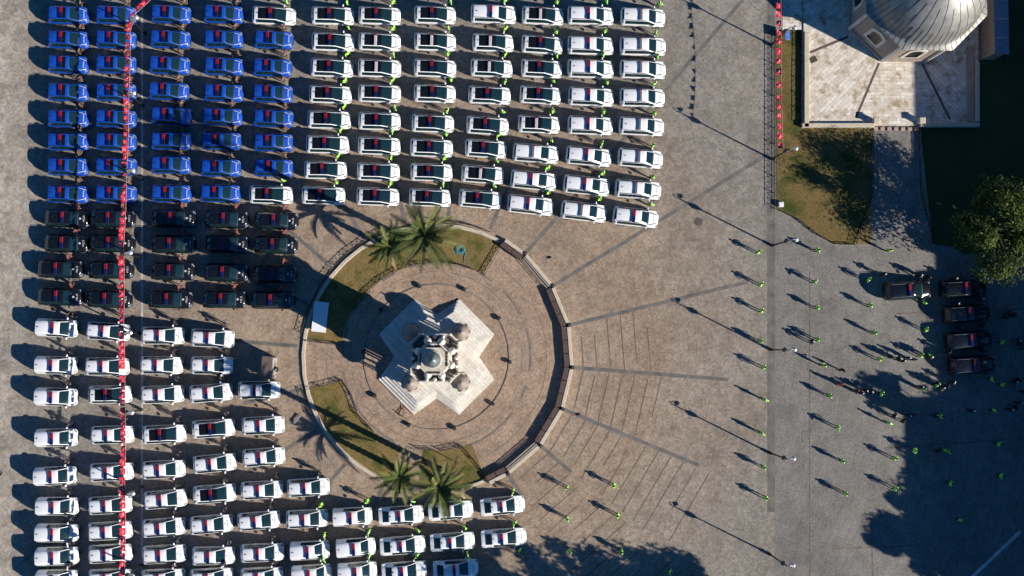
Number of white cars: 116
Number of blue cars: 38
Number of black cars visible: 25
